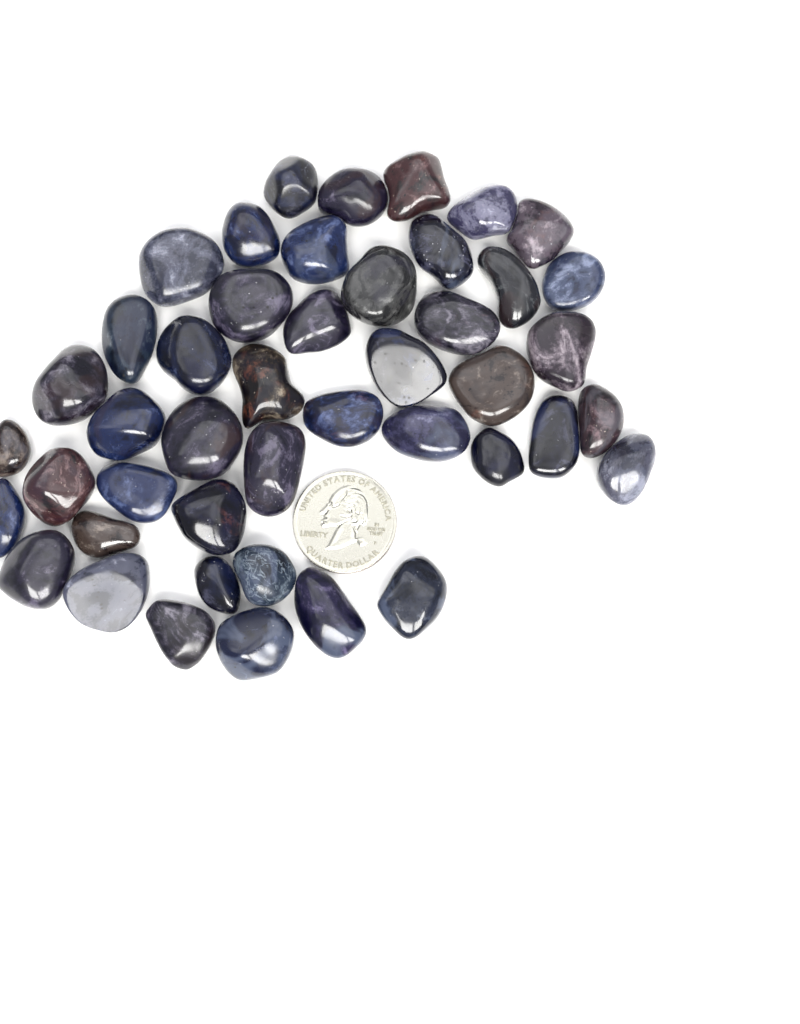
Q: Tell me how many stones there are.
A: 45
